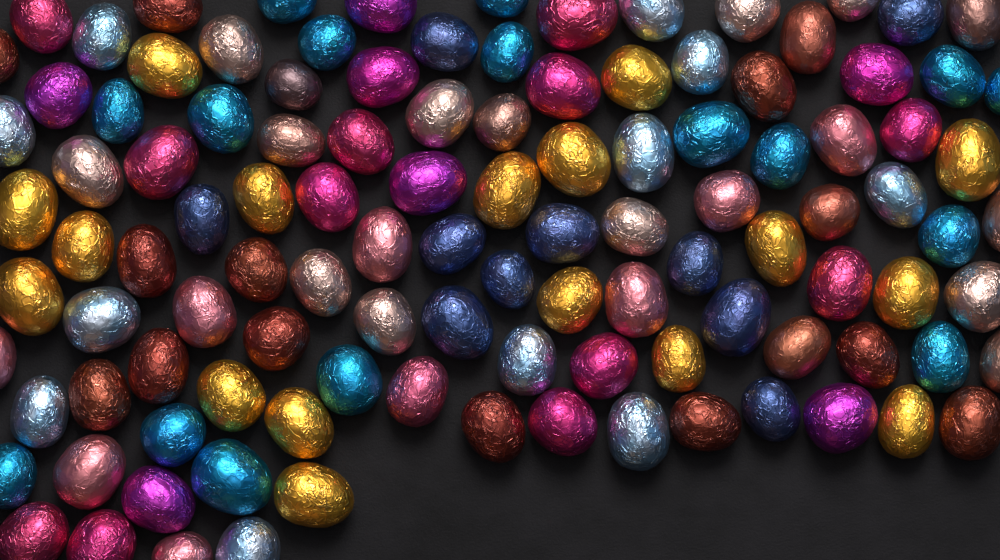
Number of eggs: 112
